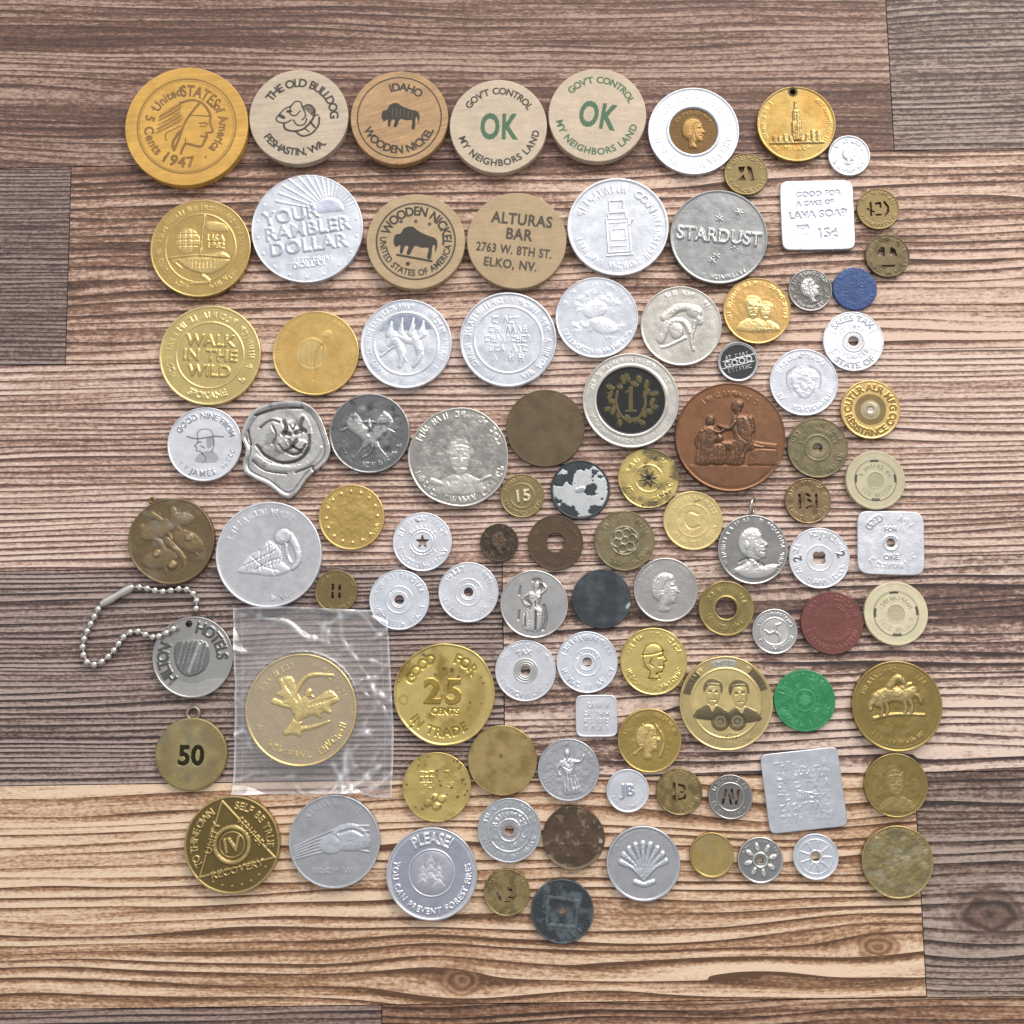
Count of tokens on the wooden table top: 97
